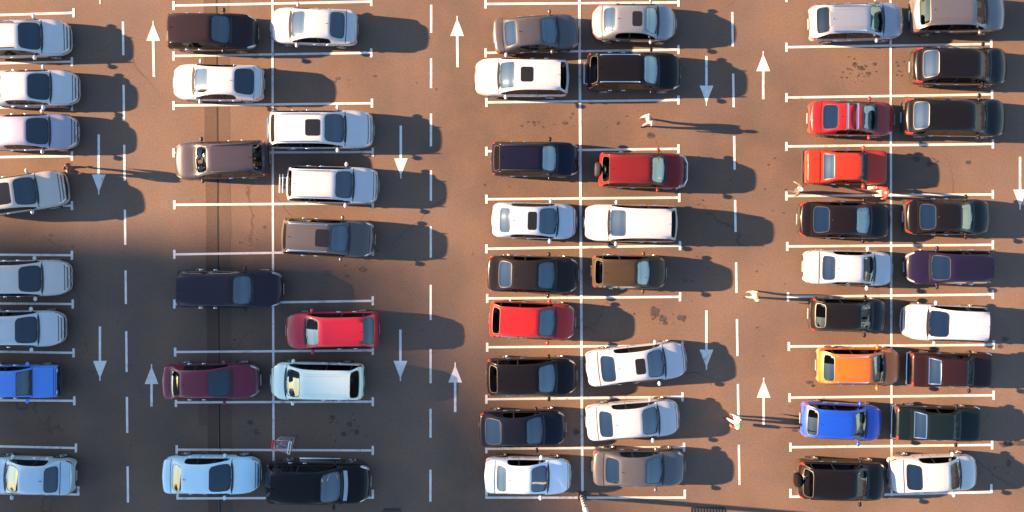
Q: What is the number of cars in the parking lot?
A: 56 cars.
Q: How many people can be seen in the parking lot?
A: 6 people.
